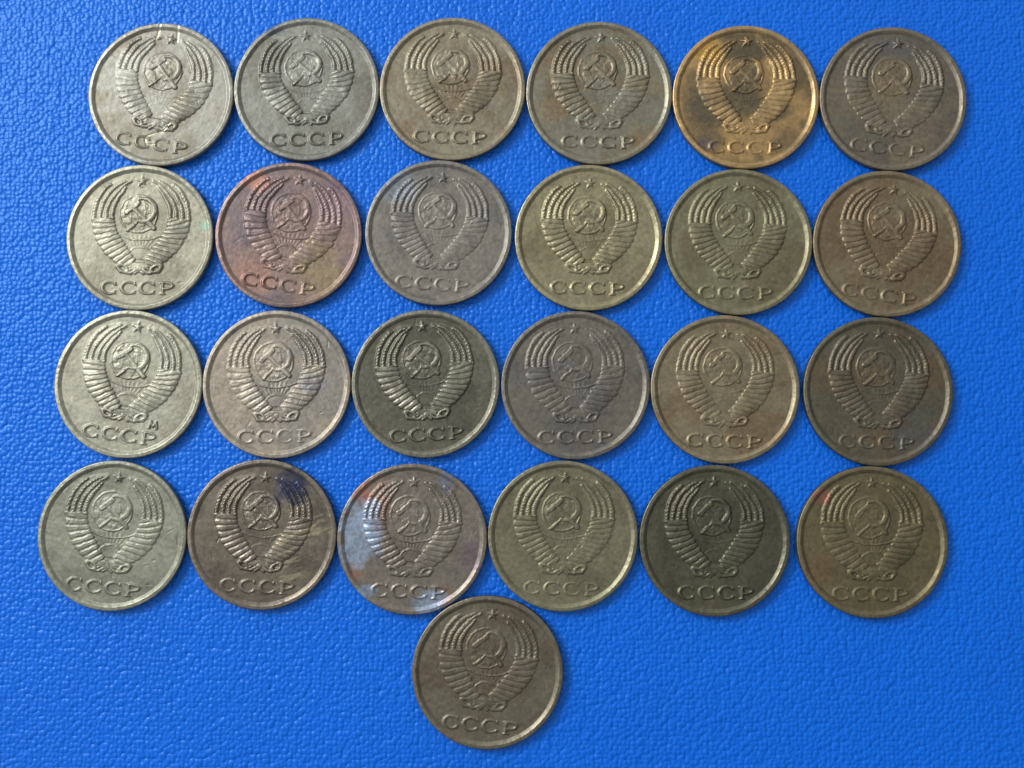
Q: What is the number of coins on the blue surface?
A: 25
